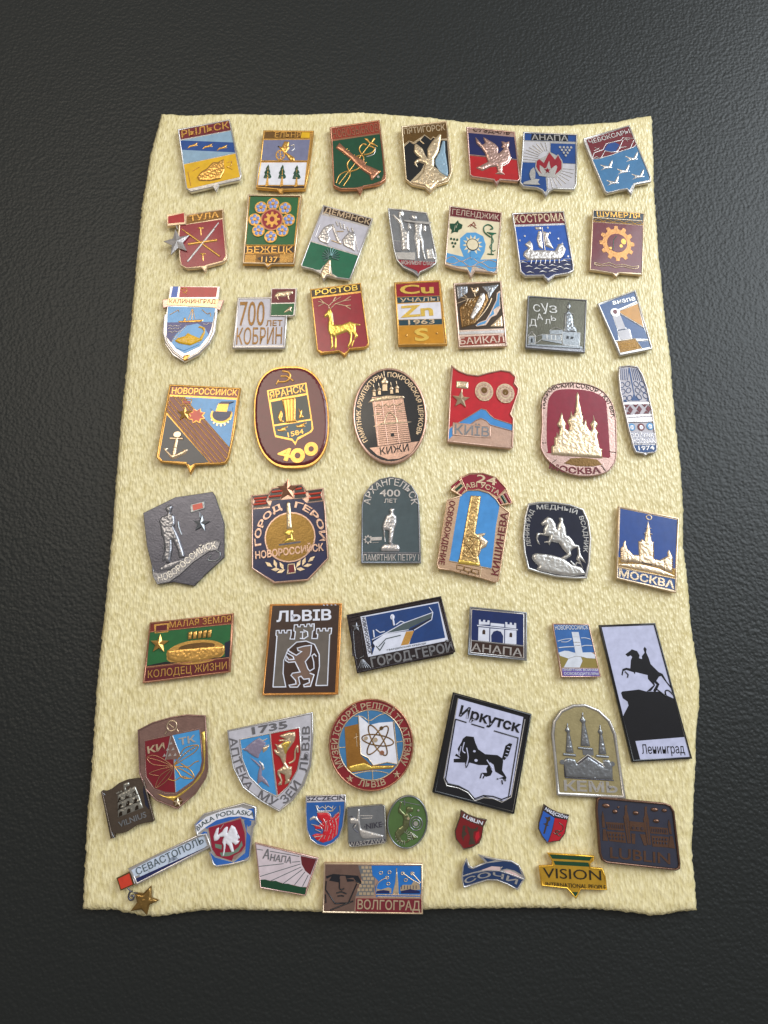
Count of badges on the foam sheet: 57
